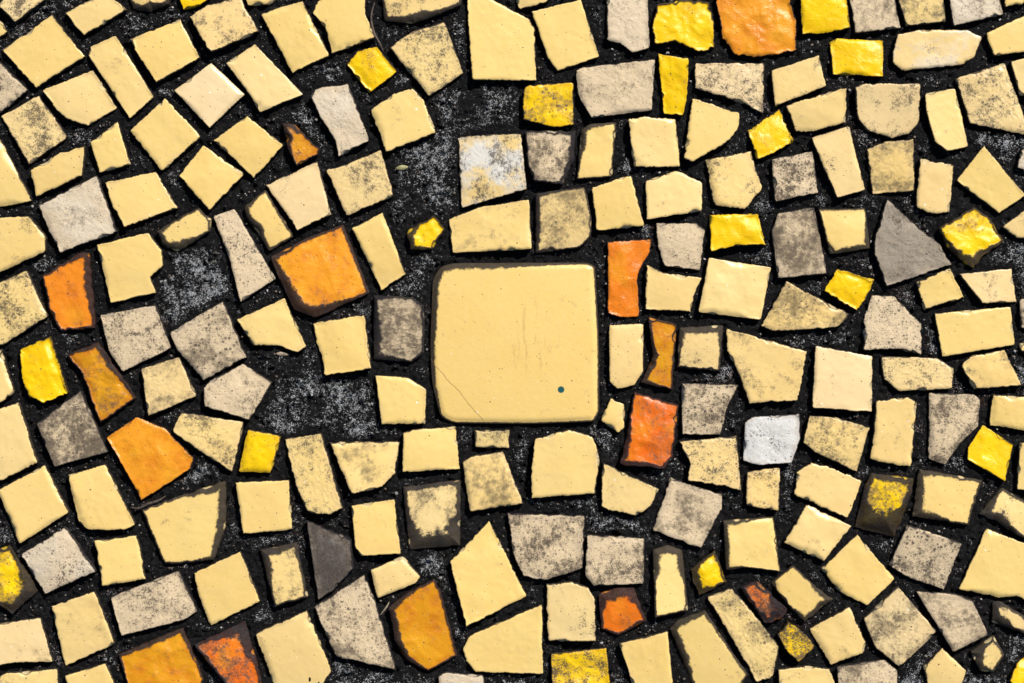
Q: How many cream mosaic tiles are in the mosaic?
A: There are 133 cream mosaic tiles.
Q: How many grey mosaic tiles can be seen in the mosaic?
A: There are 35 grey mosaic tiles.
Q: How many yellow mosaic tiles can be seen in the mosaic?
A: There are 21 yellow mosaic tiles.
